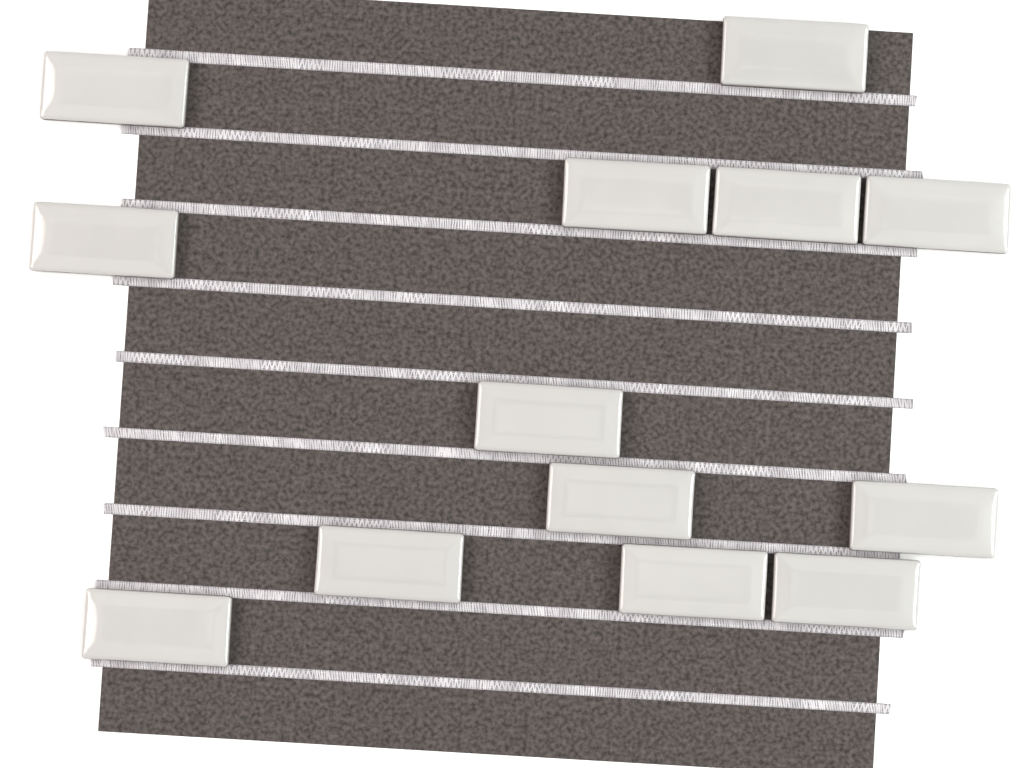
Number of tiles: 13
